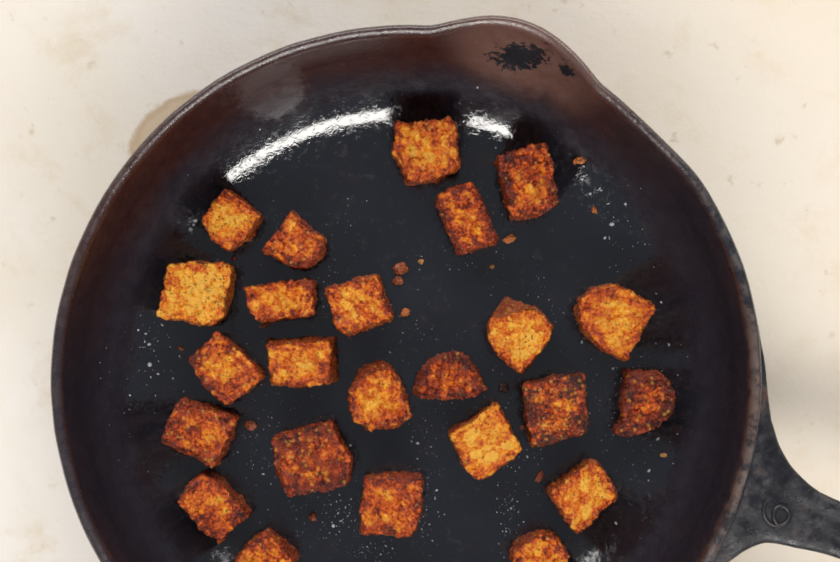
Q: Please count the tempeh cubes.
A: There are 24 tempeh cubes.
